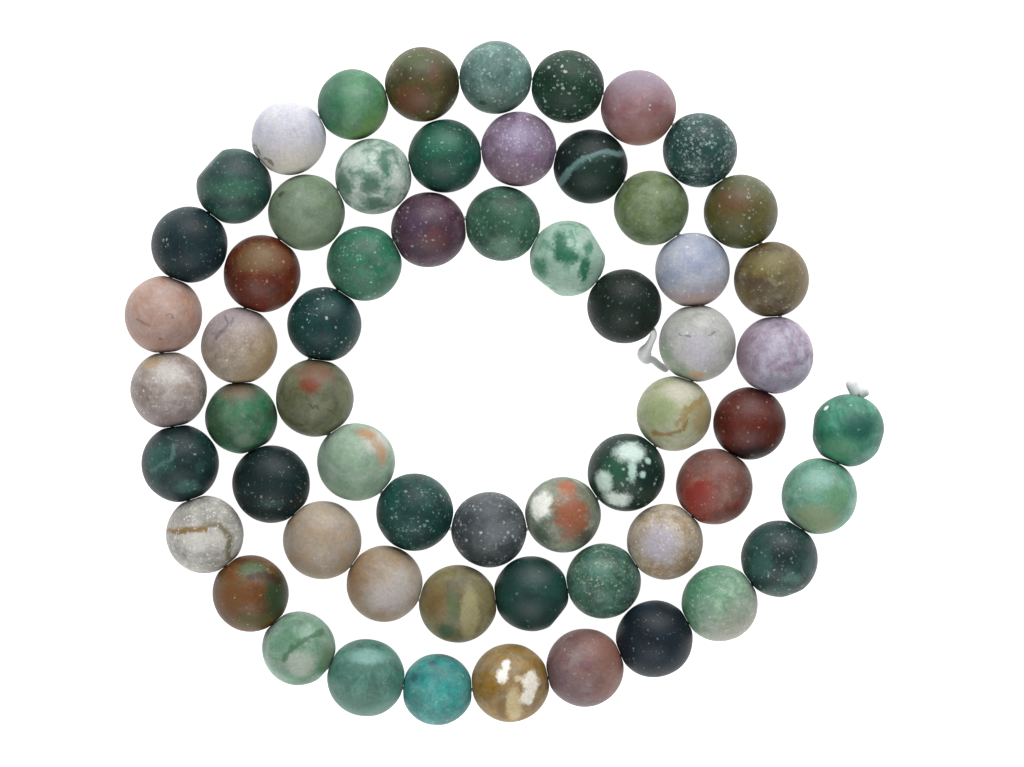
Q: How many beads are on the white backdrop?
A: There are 60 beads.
